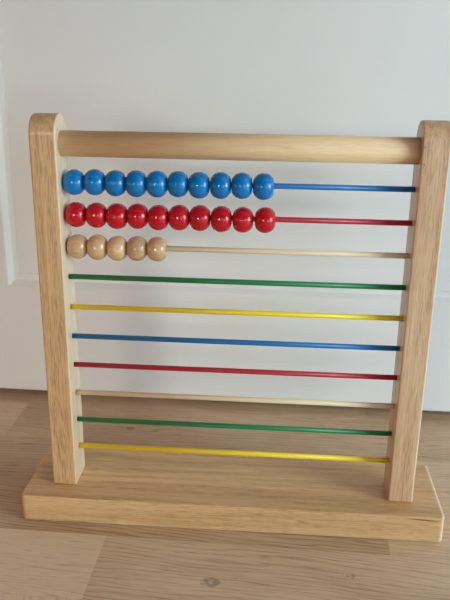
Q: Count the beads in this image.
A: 25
